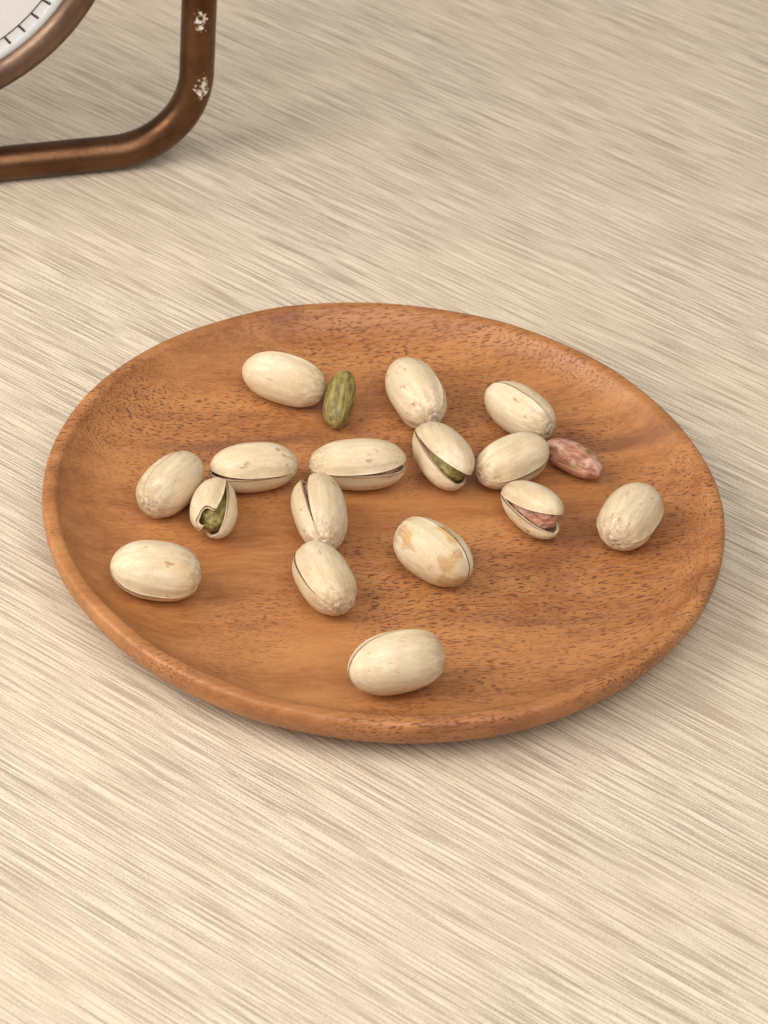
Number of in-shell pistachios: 16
